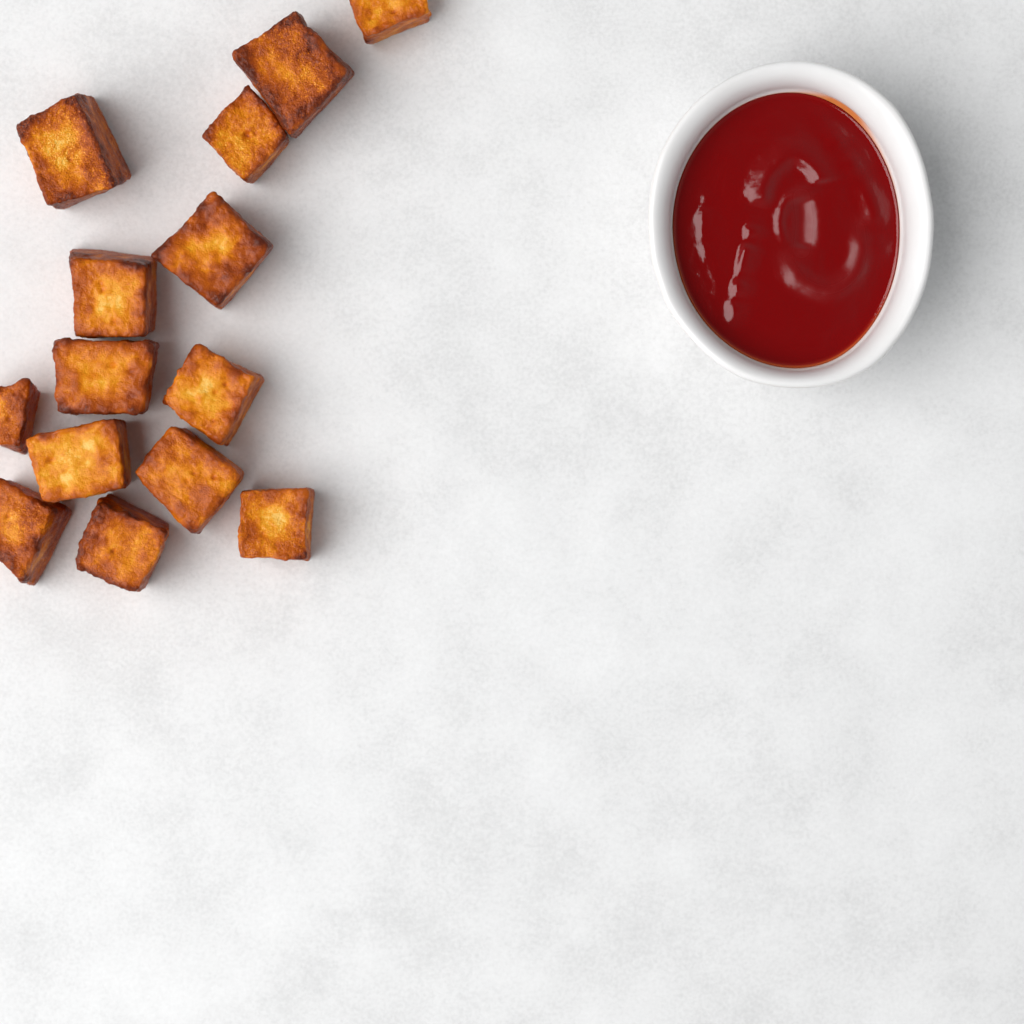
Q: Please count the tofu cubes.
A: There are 14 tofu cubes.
